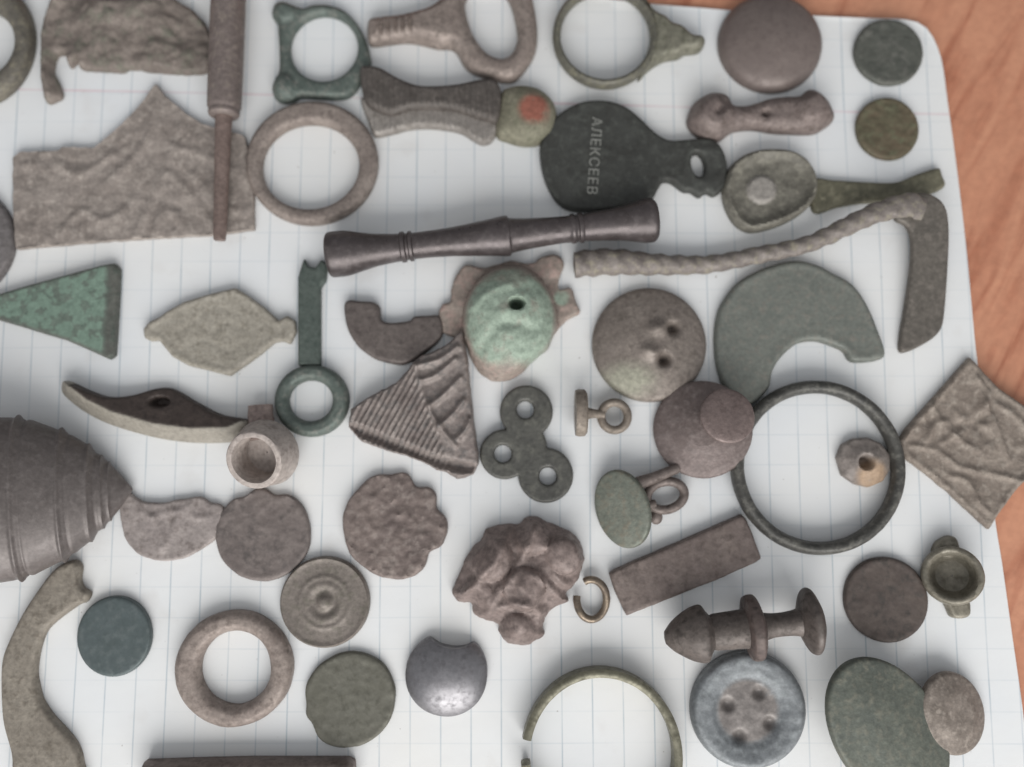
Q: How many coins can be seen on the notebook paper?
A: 7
